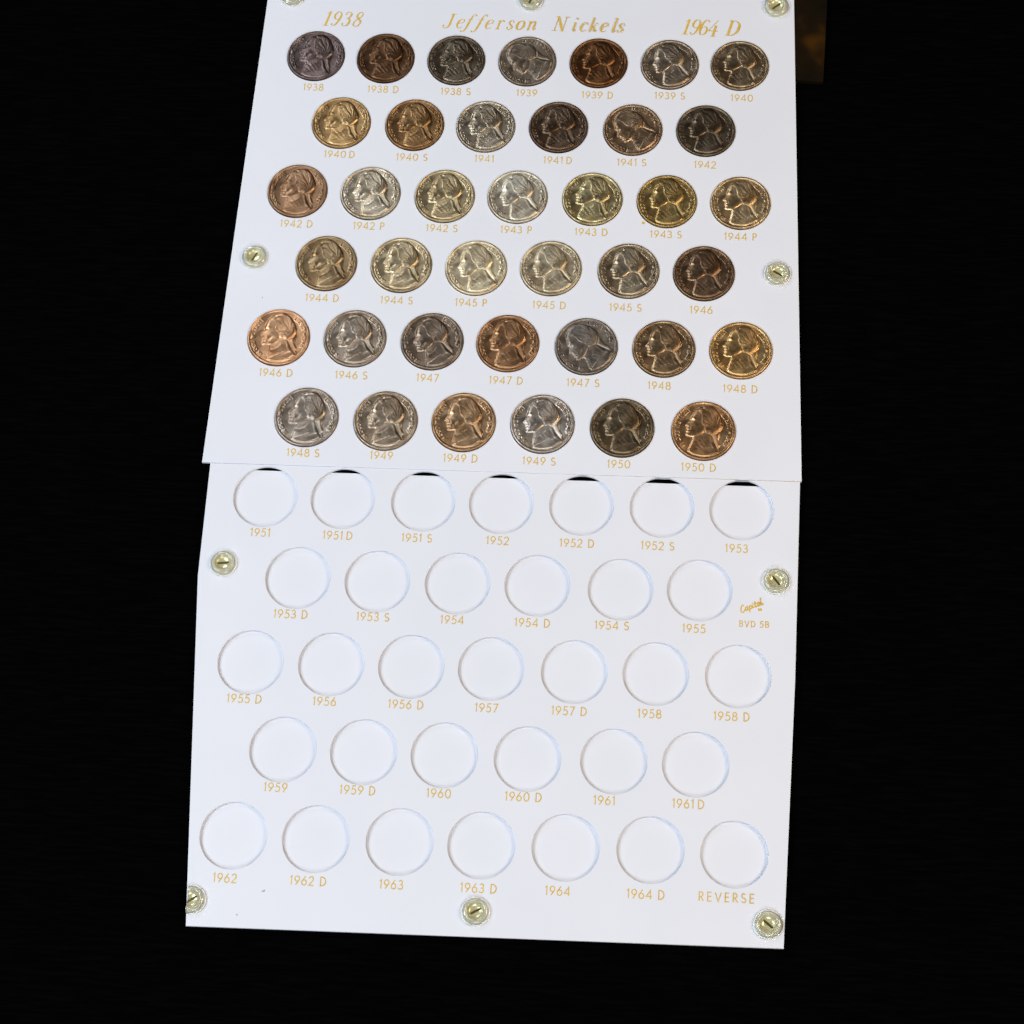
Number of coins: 39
